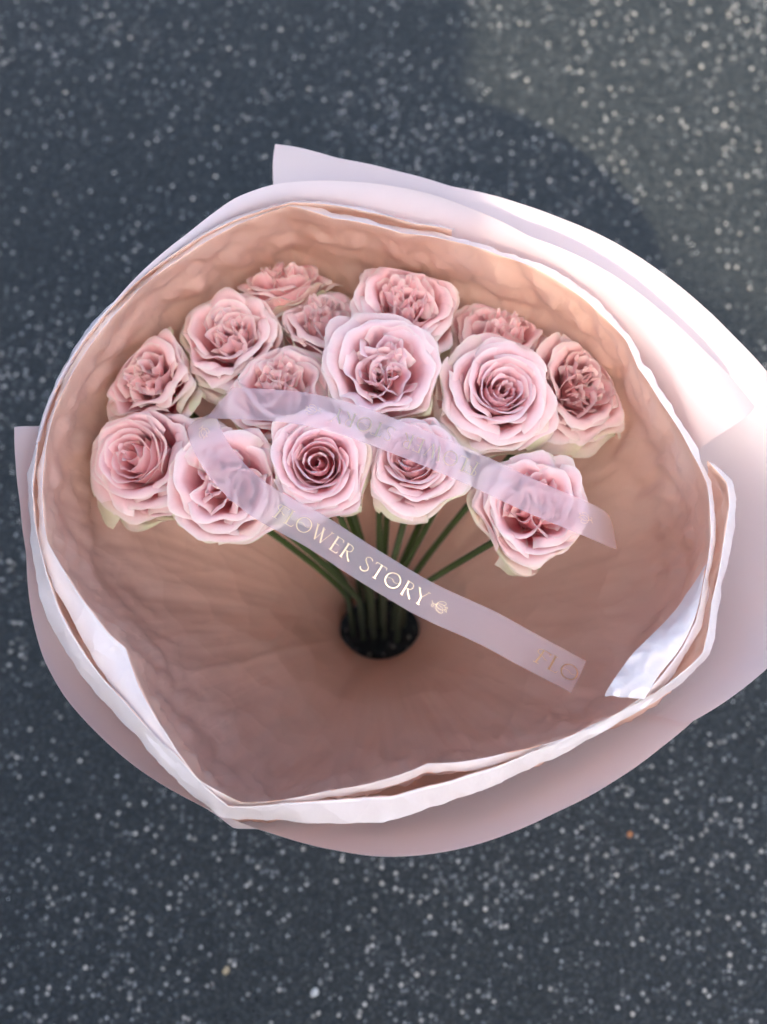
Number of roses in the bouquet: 15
